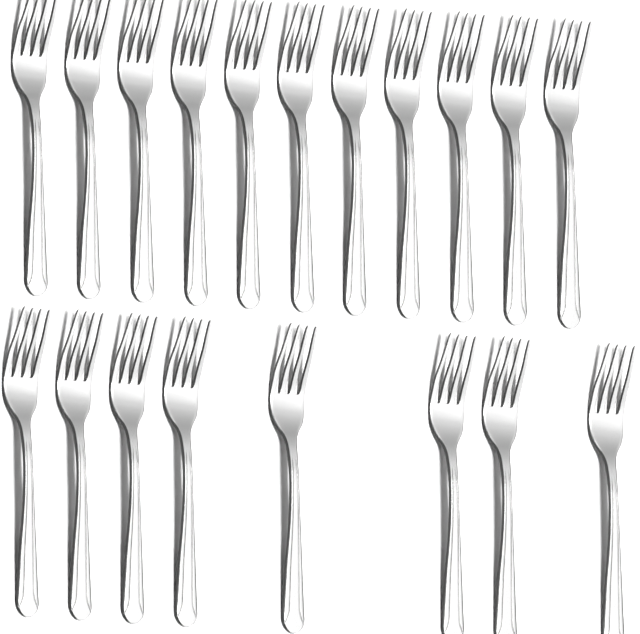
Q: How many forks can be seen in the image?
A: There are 19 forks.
